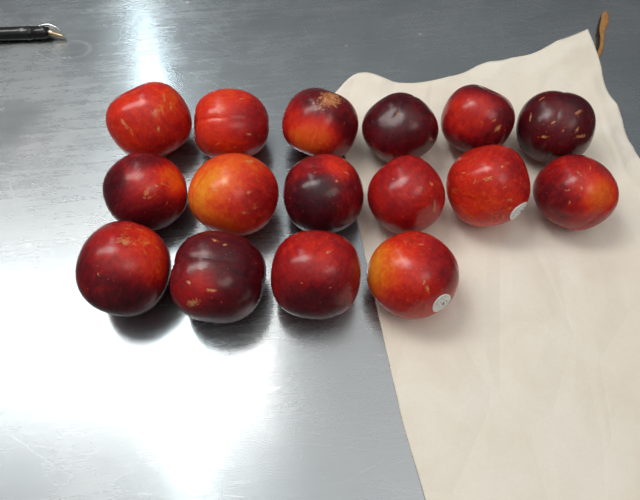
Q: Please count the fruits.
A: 16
